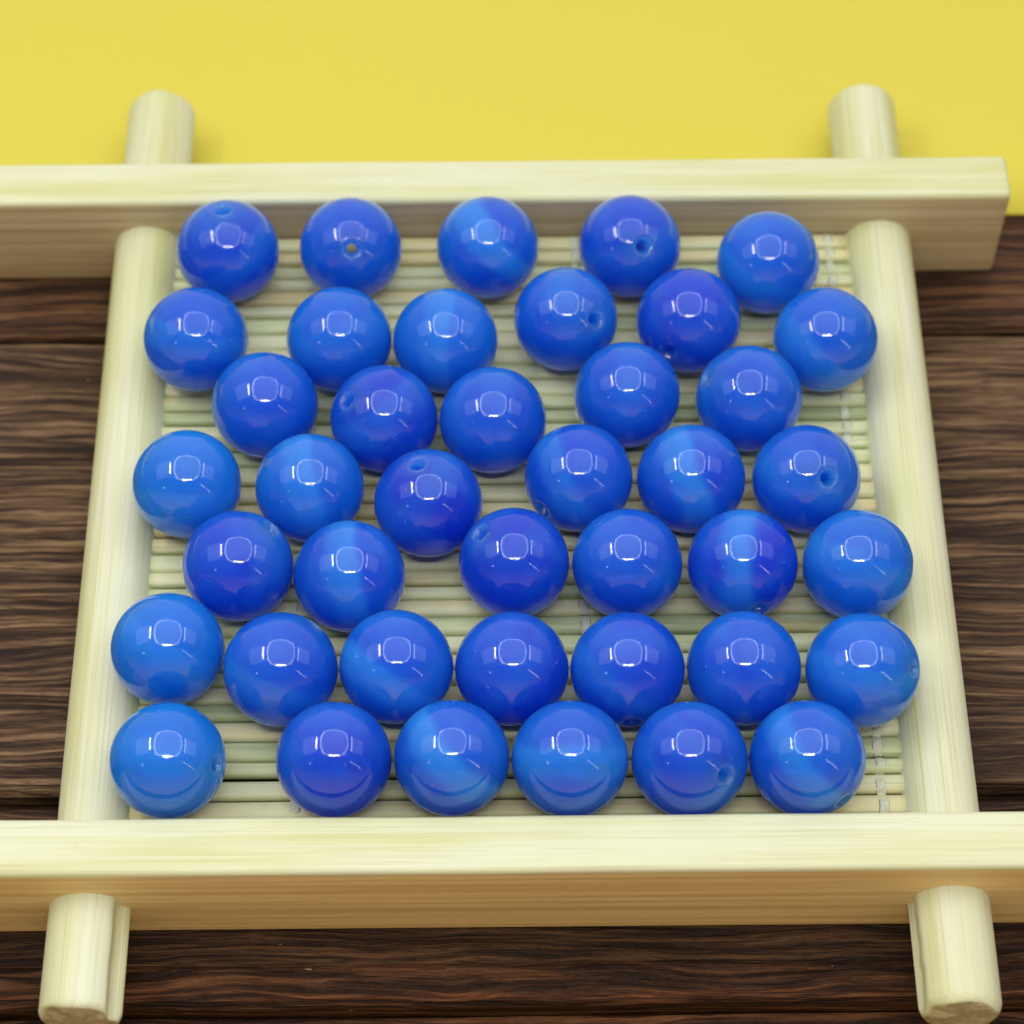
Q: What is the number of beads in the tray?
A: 41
